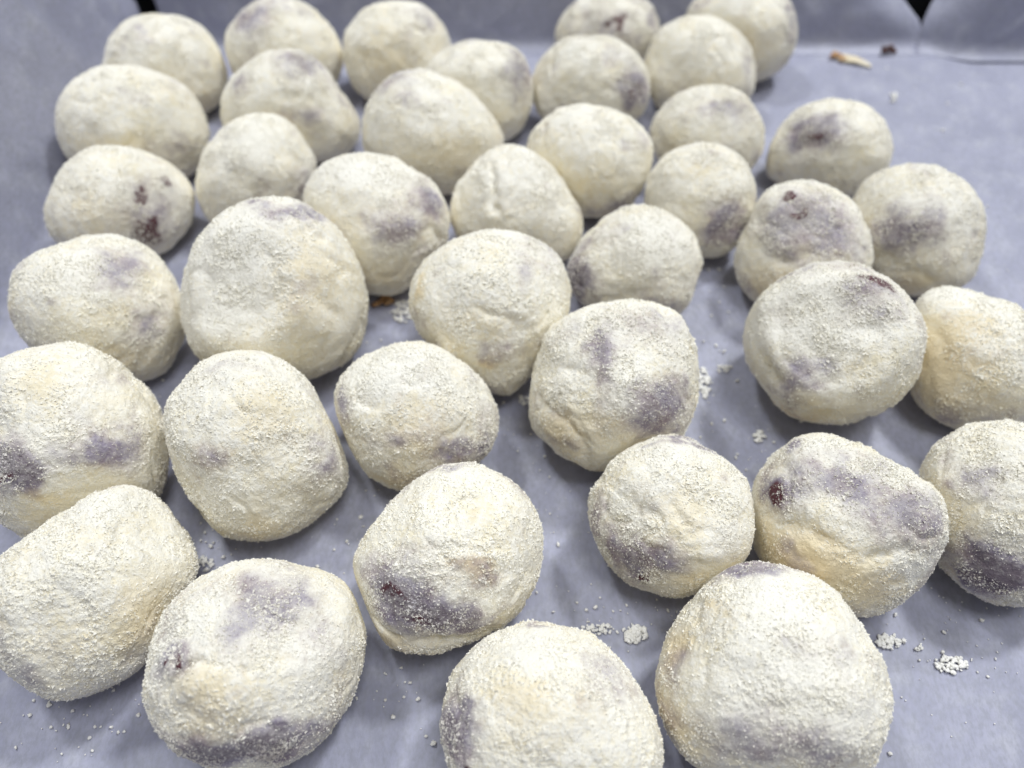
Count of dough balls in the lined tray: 39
